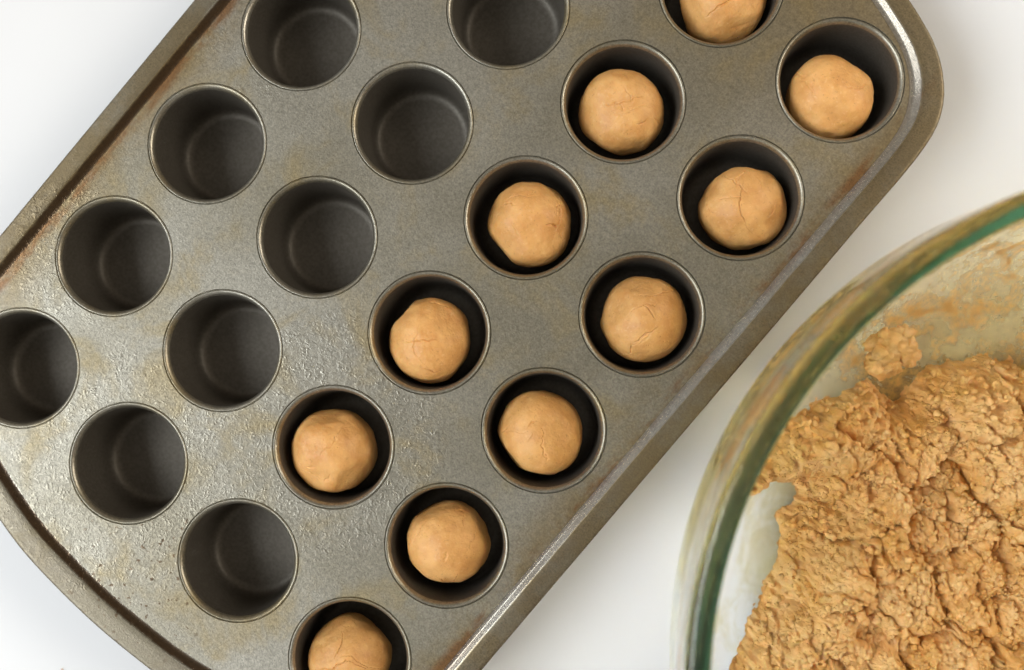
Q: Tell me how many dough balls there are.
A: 11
